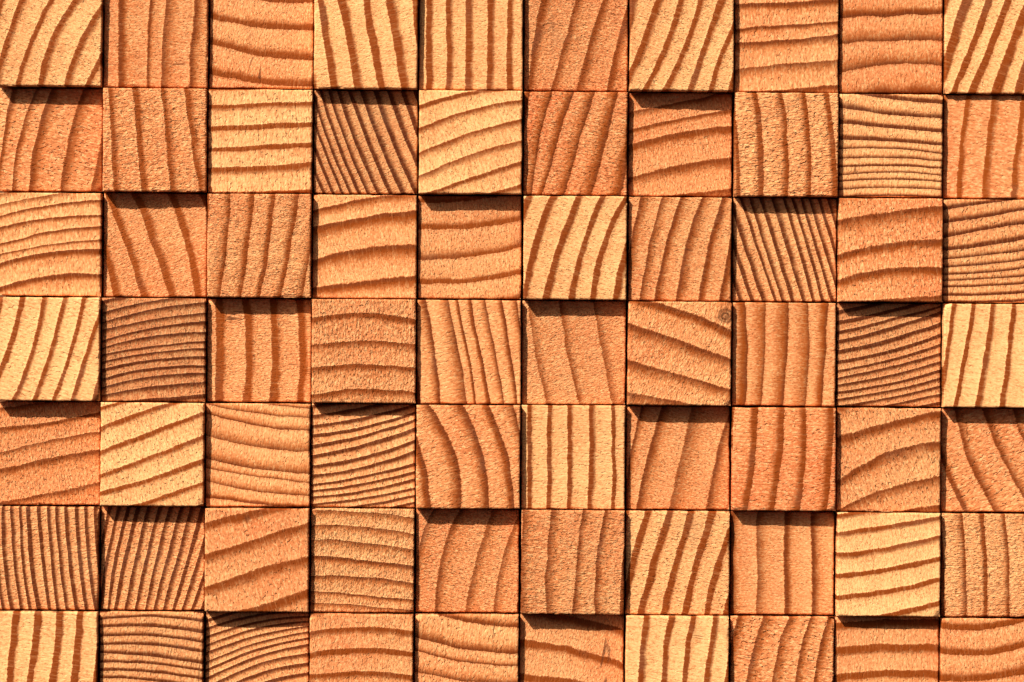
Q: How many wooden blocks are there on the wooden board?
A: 70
